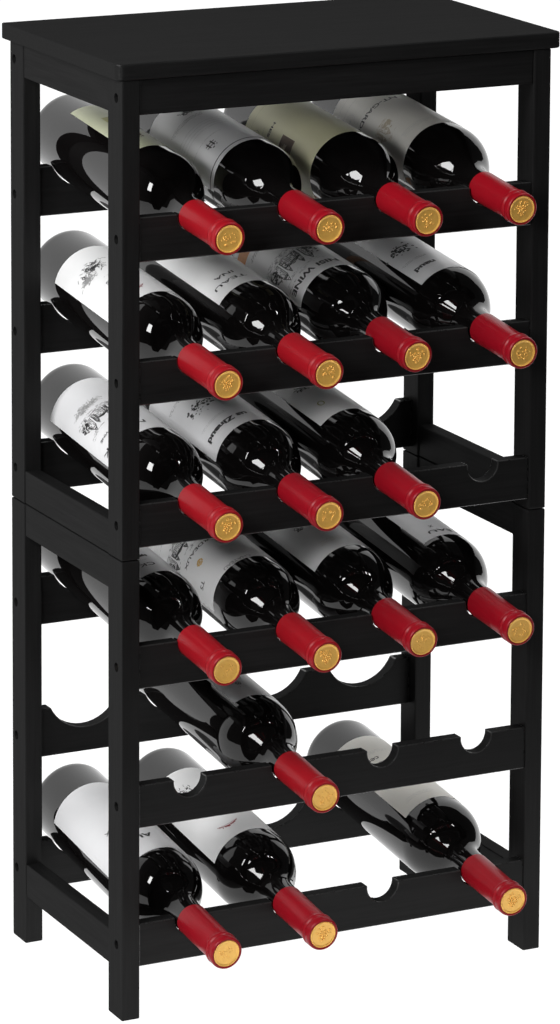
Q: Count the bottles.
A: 19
